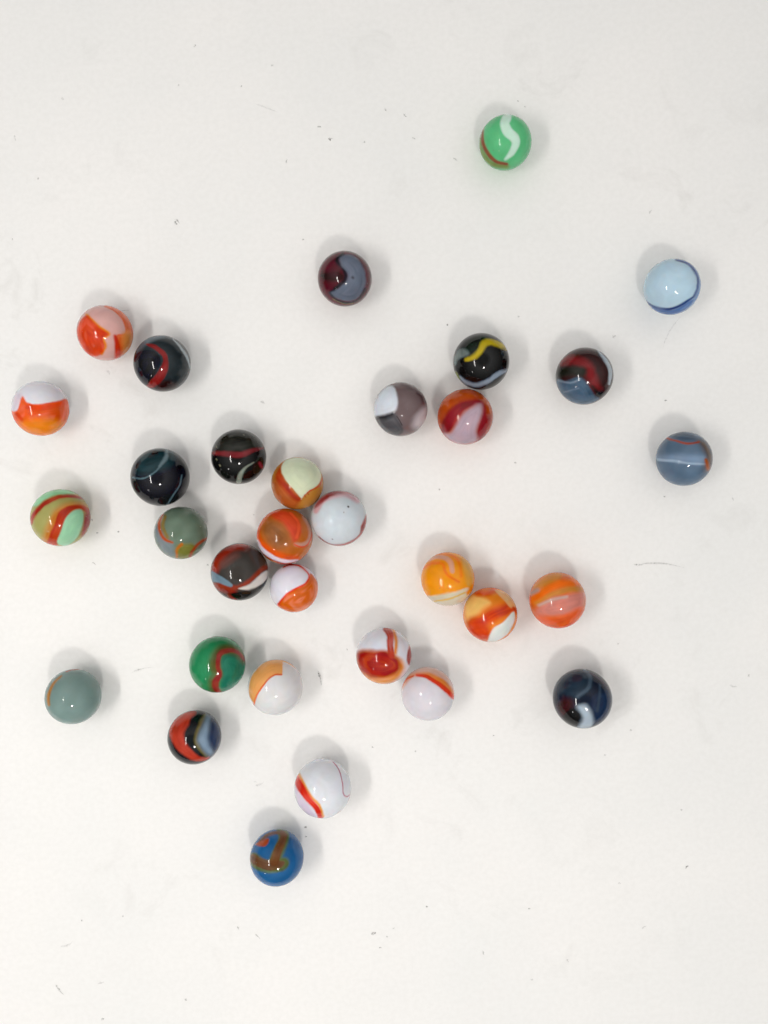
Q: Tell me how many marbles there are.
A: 32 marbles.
